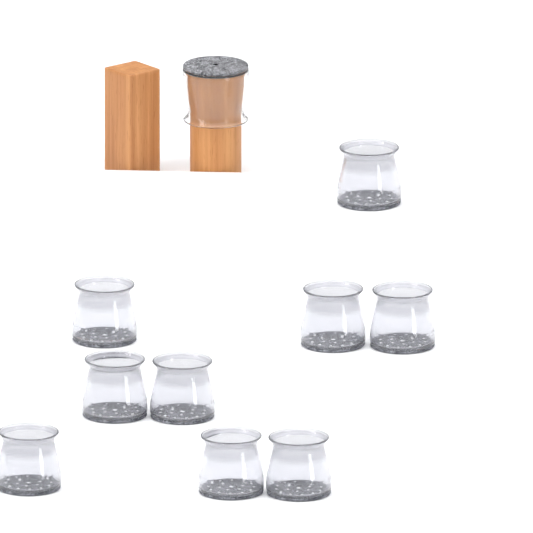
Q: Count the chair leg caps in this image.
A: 10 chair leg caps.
